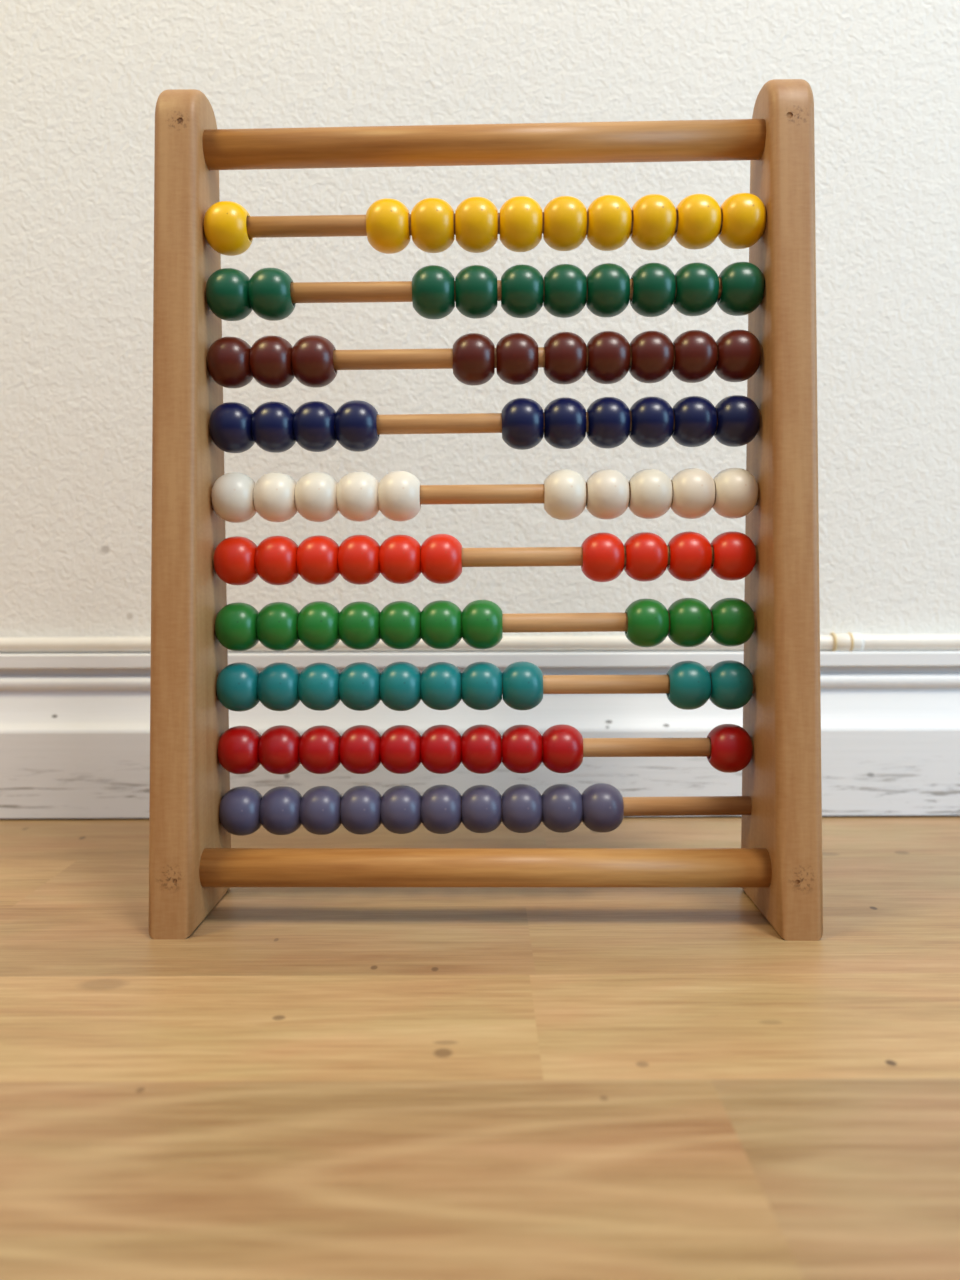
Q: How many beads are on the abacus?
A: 100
